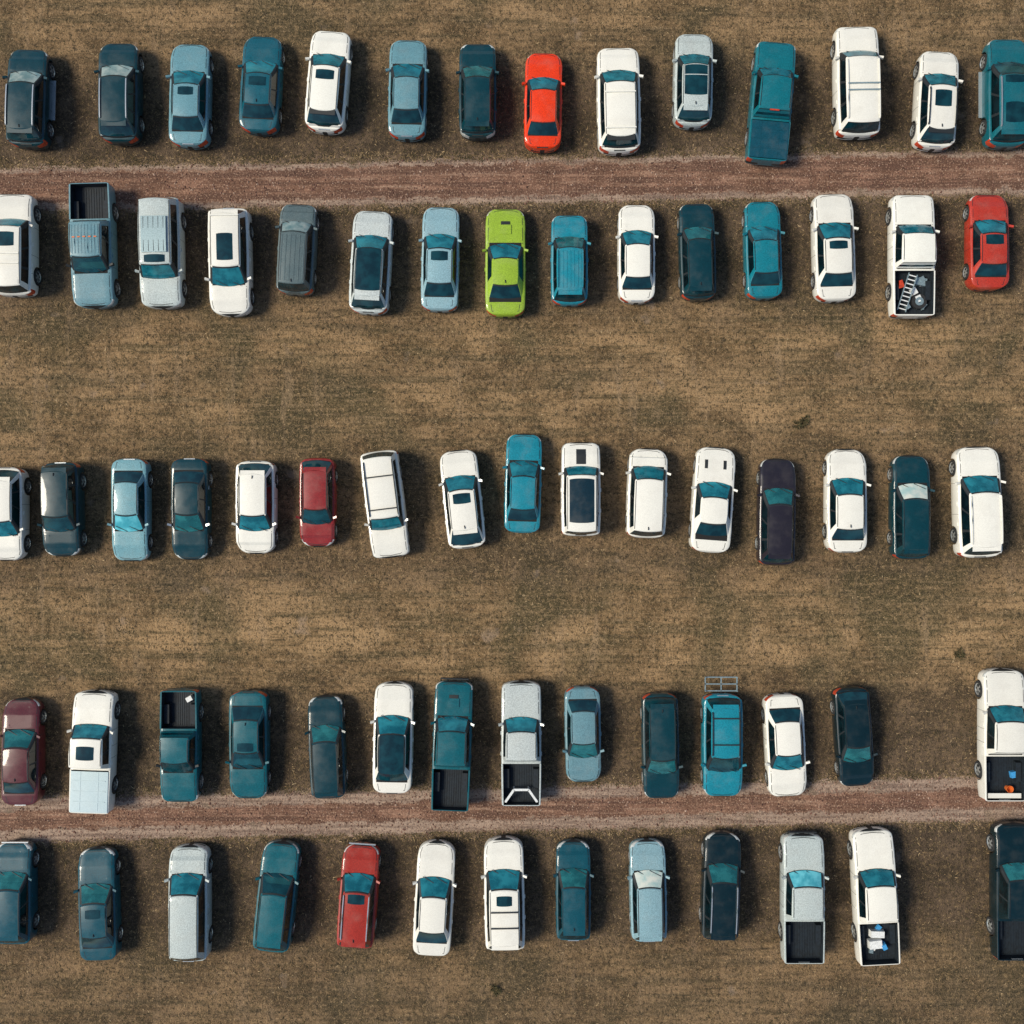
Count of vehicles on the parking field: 72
